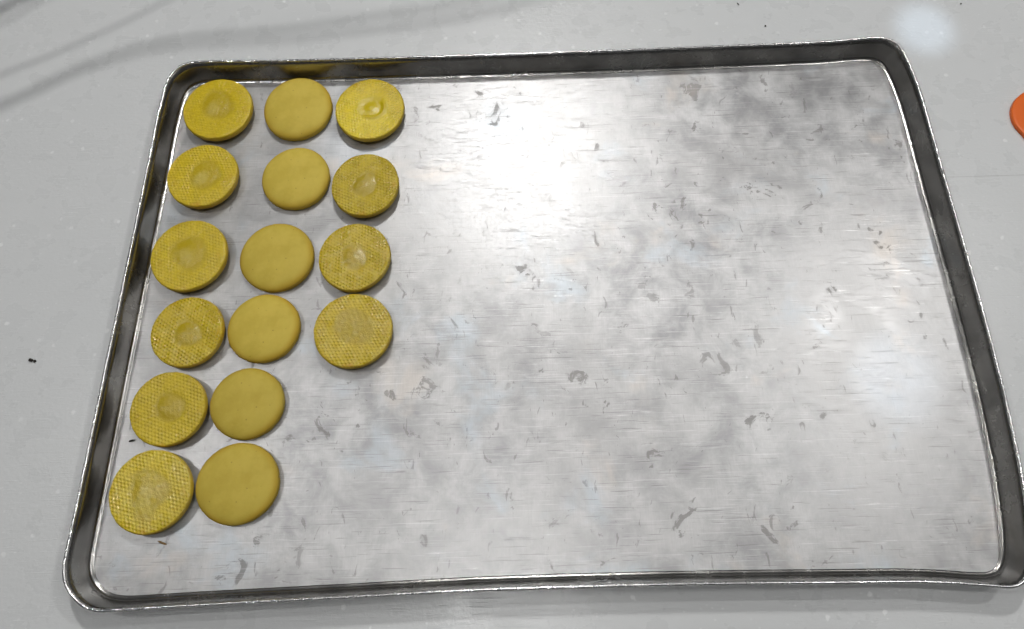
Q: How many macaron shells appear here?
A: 16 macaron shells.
